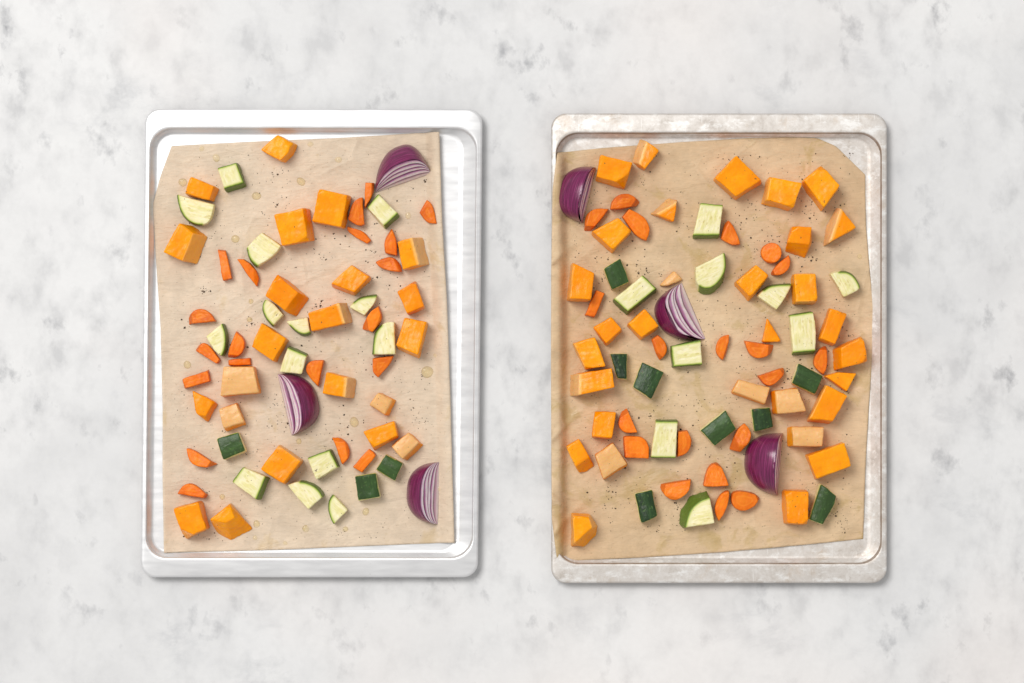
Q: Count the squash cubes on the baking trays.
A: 53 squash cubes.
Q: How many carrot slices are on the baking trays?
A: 40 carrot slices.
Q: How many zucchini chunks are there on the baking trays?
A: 34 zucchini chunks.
